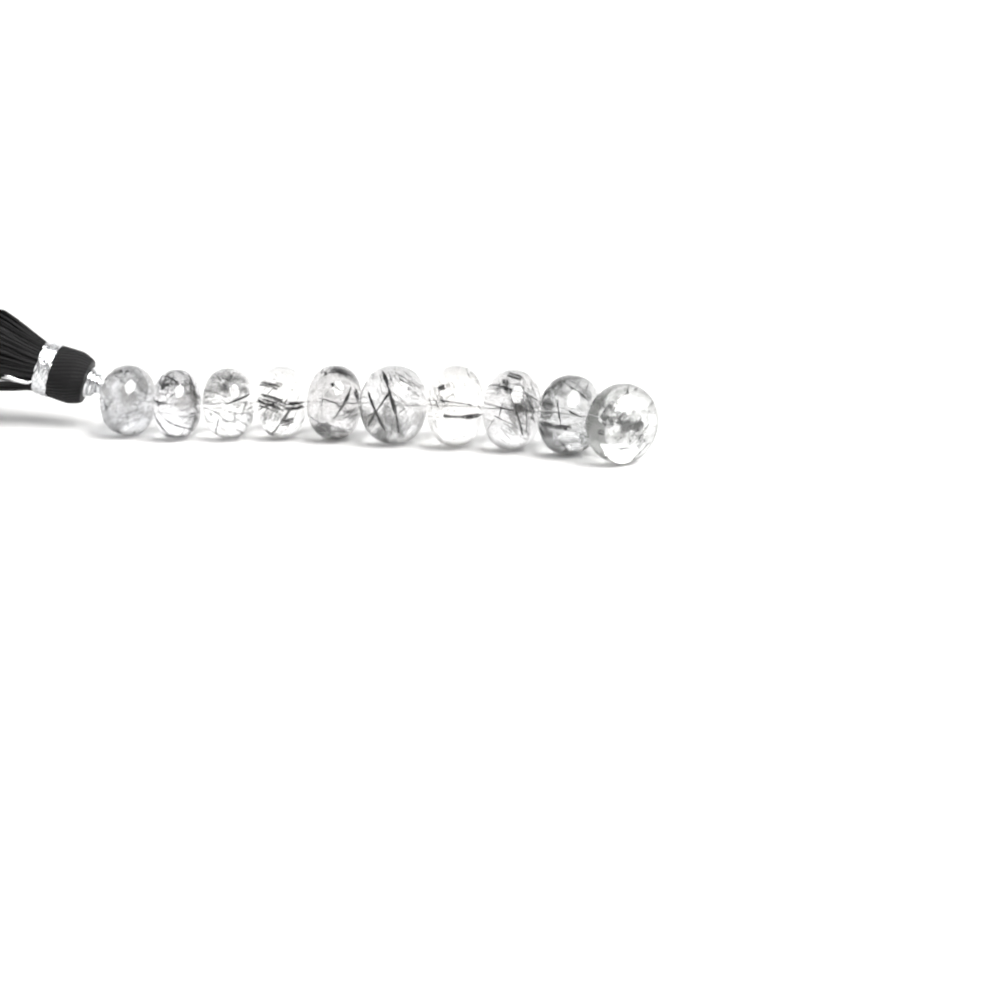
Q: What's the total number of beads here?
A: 10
